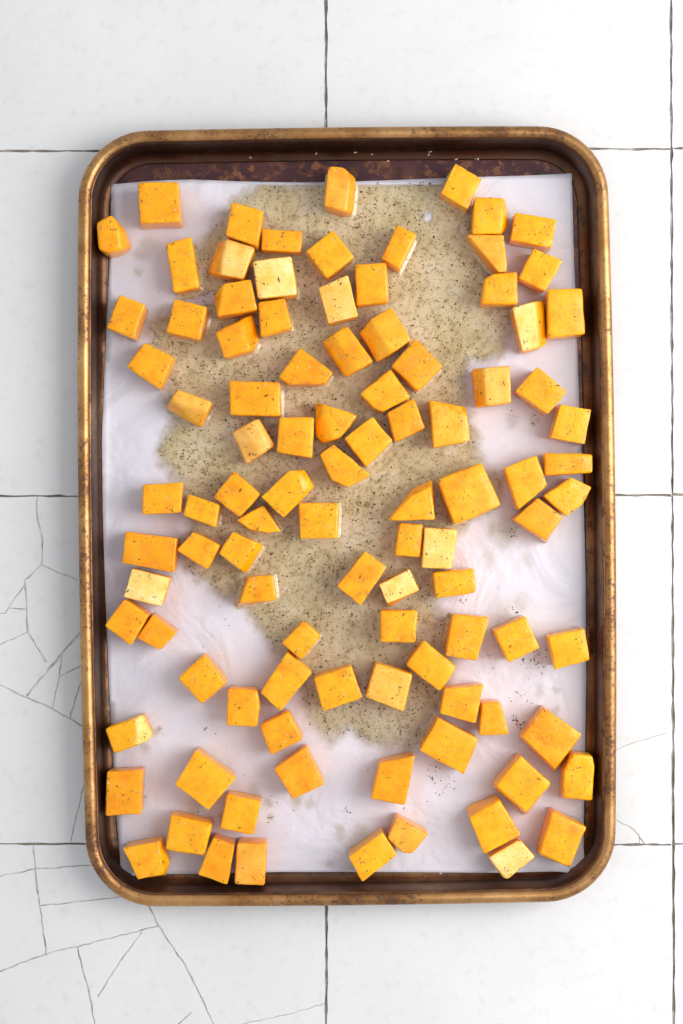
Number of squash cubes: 100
